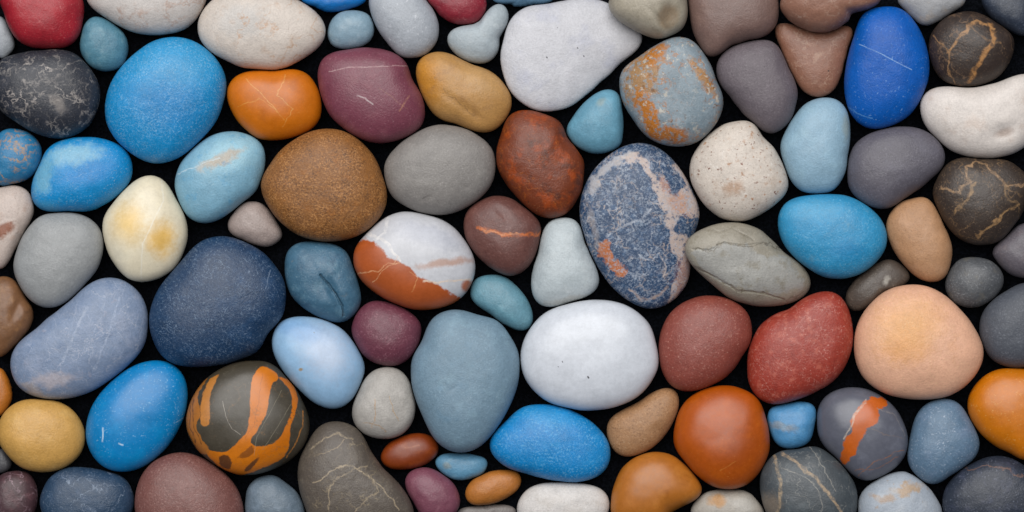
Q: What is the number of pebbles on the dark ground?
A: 95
